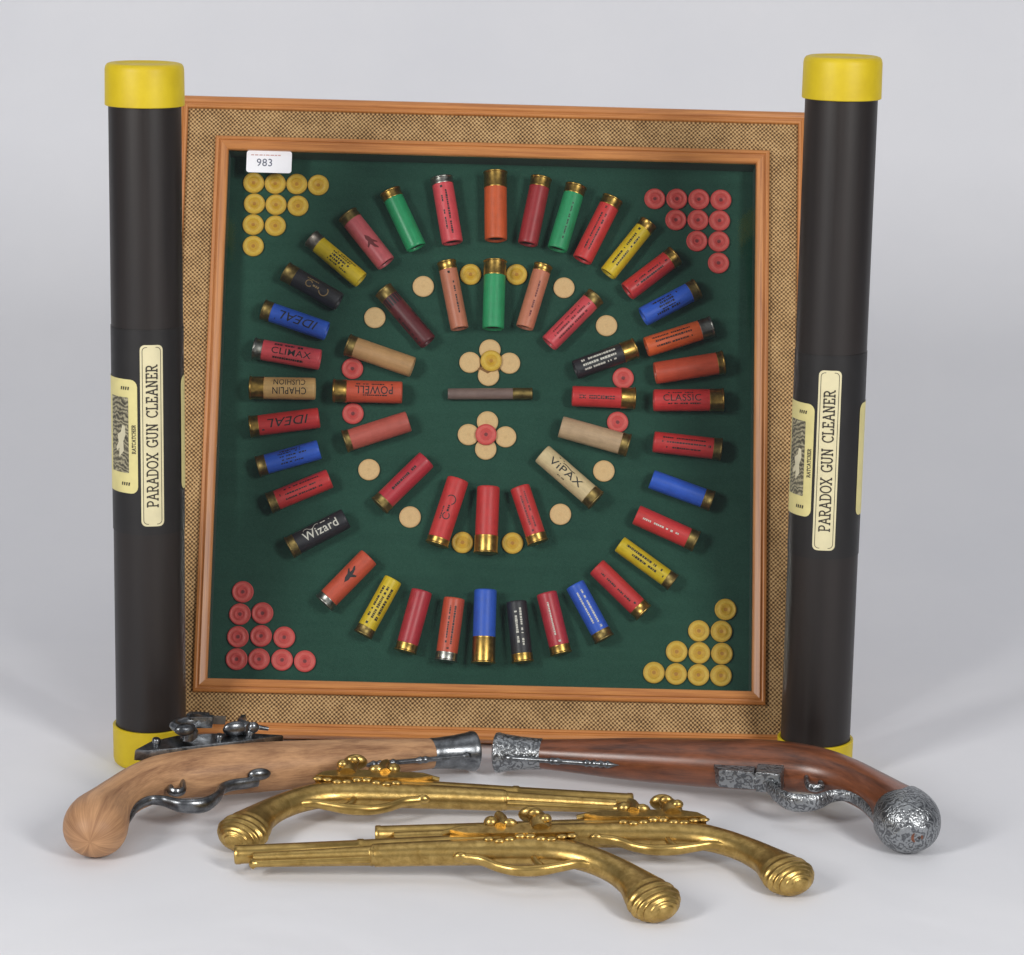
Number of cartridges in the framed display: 52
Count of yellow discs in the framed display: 25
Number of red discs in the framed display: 25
